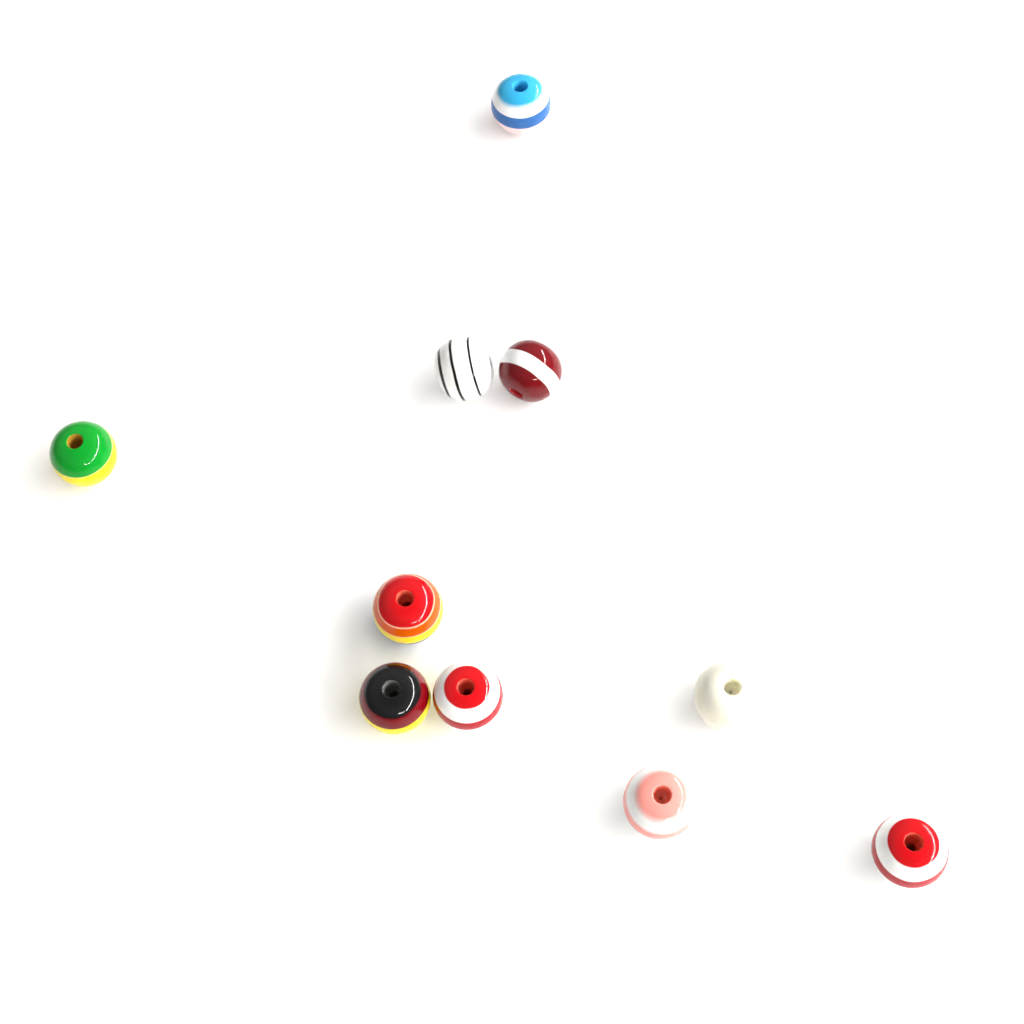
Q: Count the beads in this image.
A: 10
